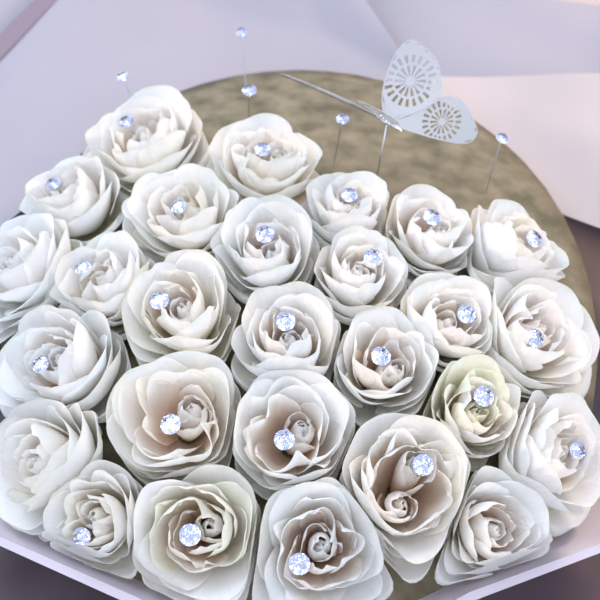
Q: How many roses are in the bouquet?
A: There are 27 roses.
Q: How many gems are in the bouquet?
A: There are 29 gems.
